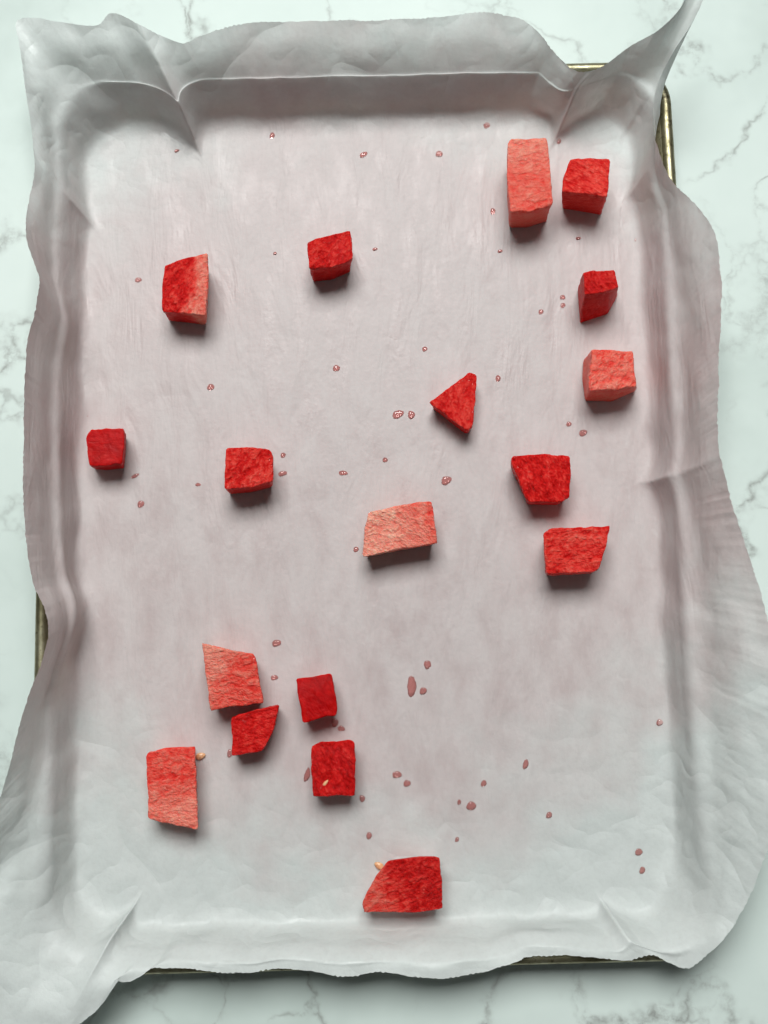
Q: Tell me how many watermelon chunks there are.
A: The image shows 18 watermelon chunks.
